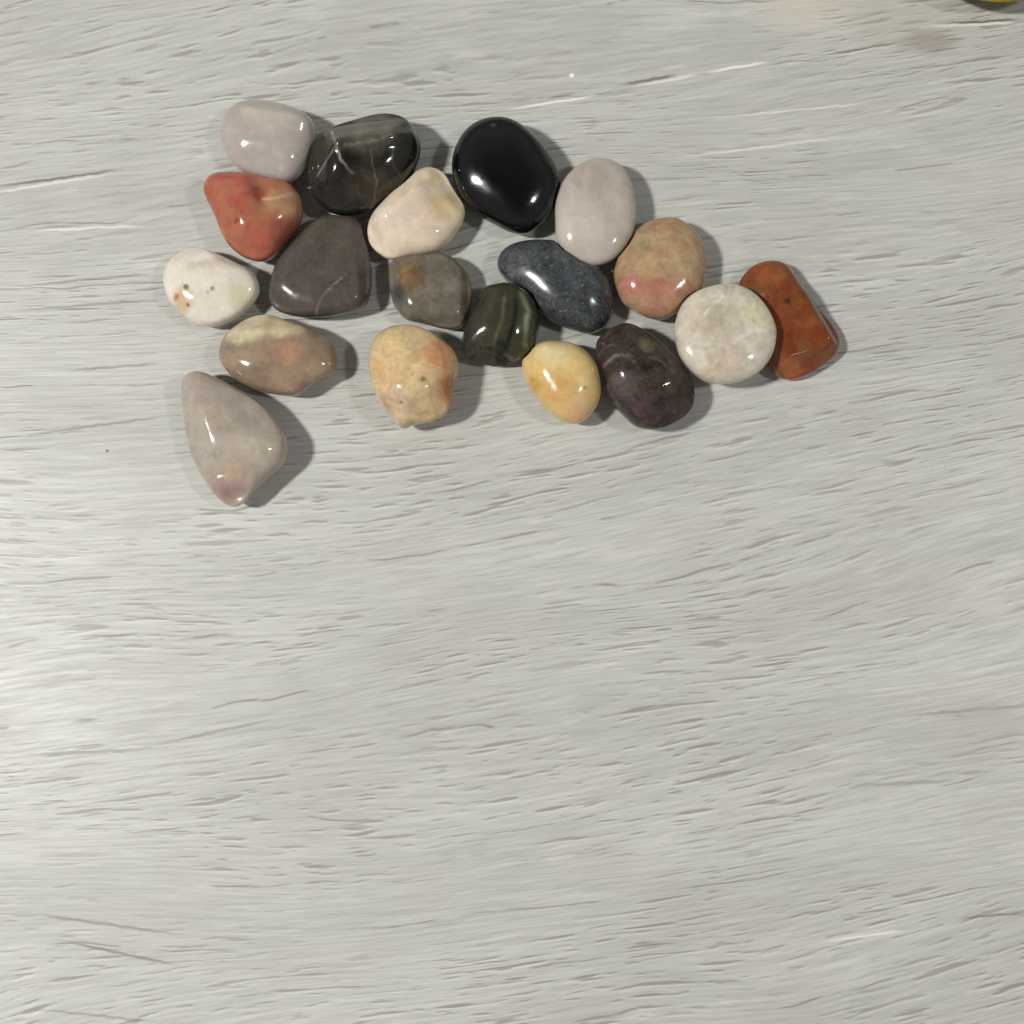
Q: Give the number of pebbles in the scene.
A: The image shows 19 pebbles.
